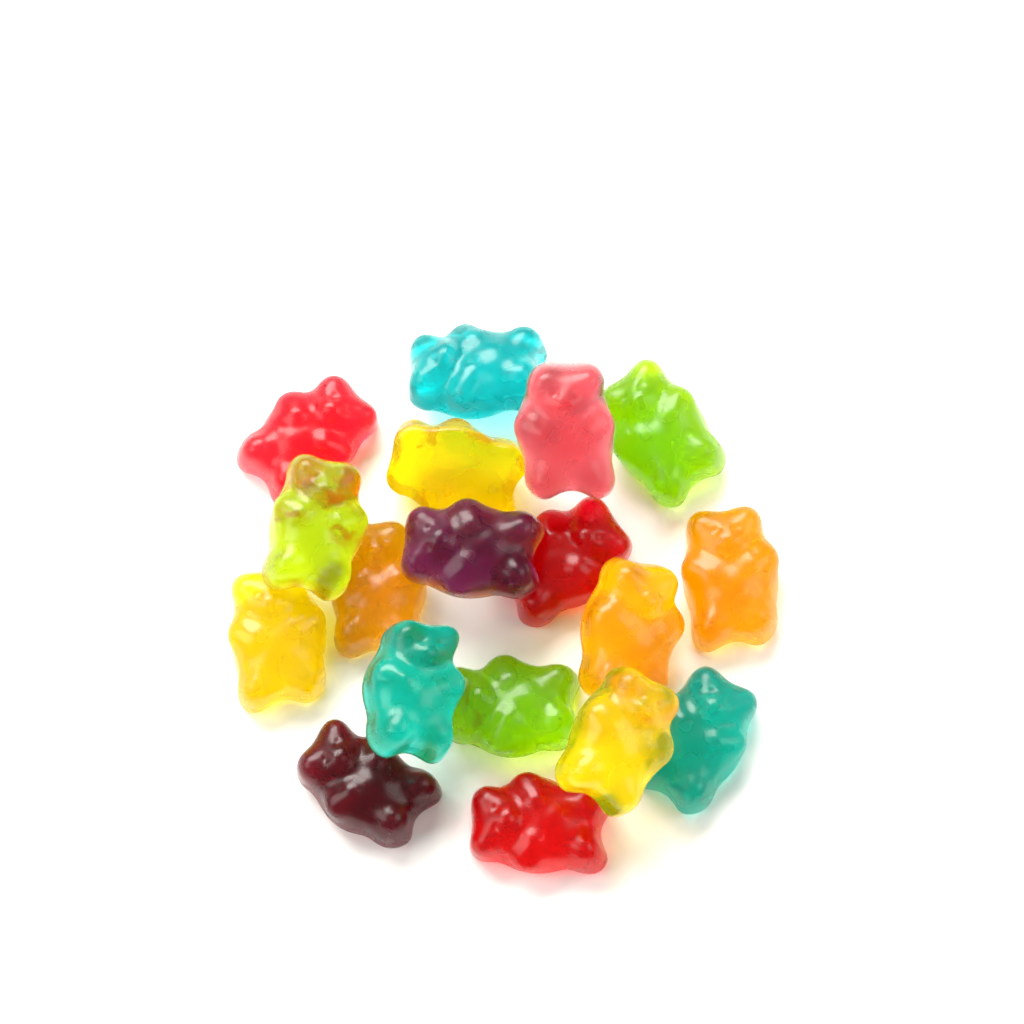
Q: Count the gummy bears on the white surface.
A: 18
